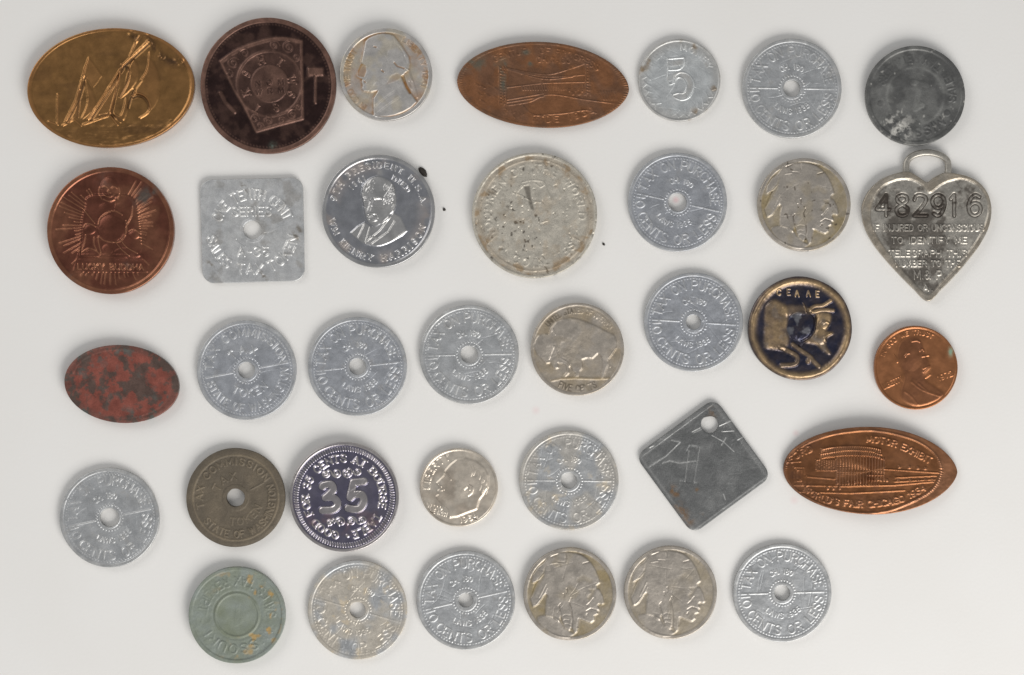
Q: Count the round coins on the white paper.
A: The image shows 28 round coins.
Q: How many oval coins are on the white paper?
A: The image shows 4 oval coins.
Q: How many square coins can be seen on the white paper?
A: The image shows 2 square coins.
